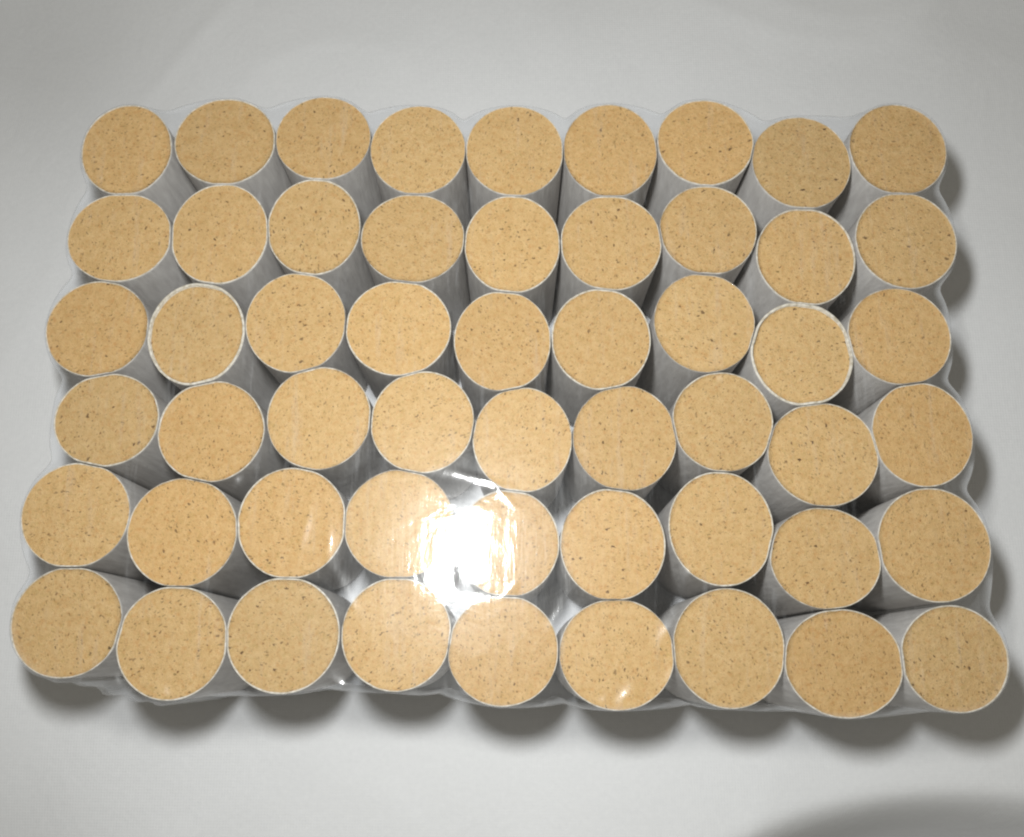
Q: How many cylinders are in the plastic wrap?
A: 54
